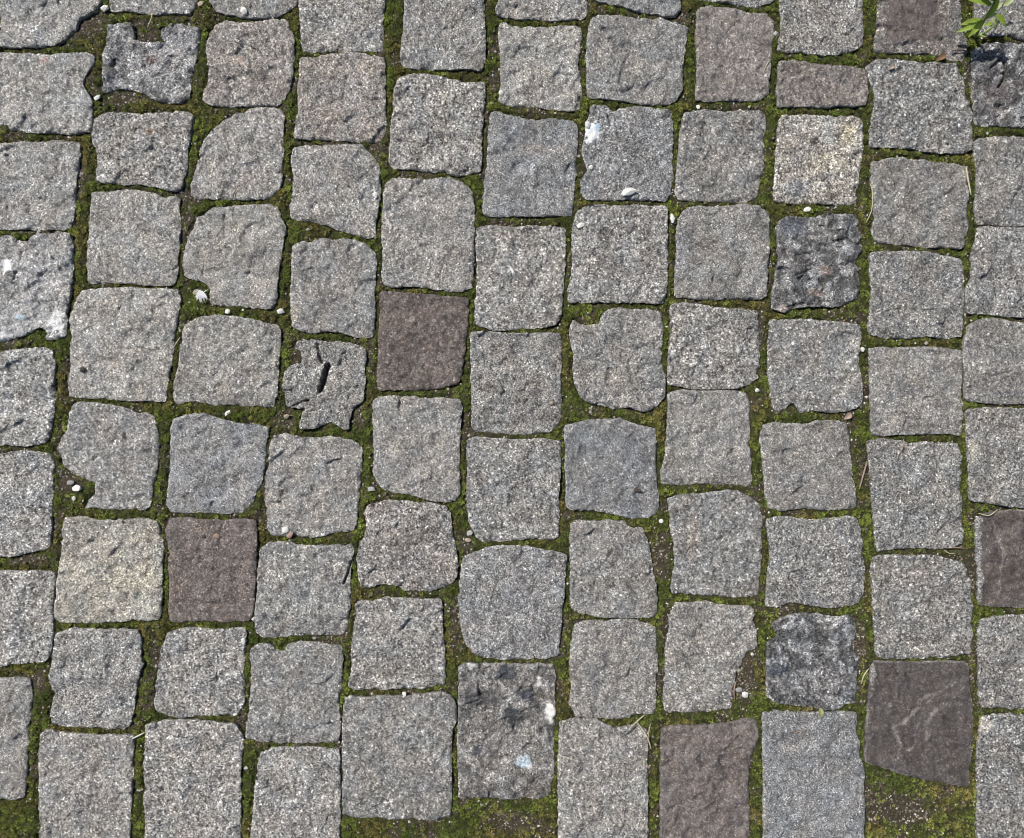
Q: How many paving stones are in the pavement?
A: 95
